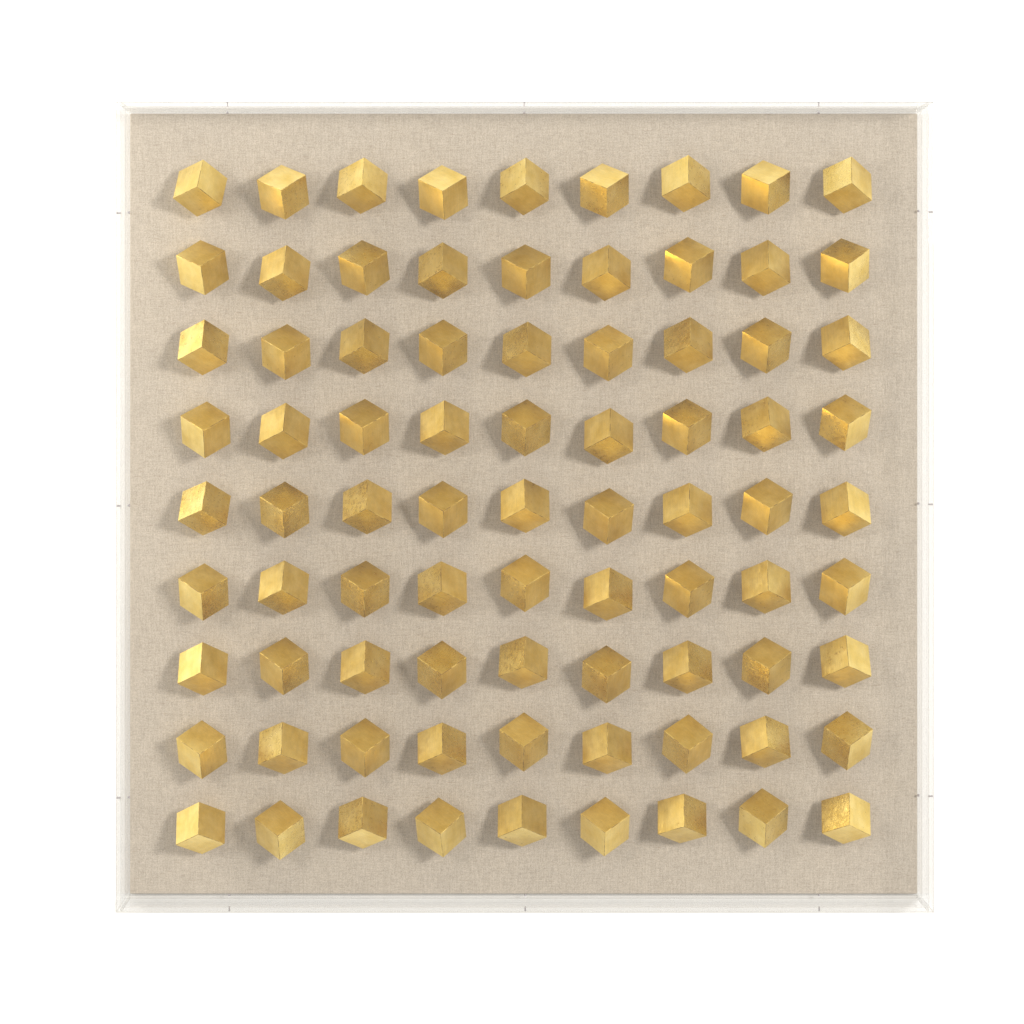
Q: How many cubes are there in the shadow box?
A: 81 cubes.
